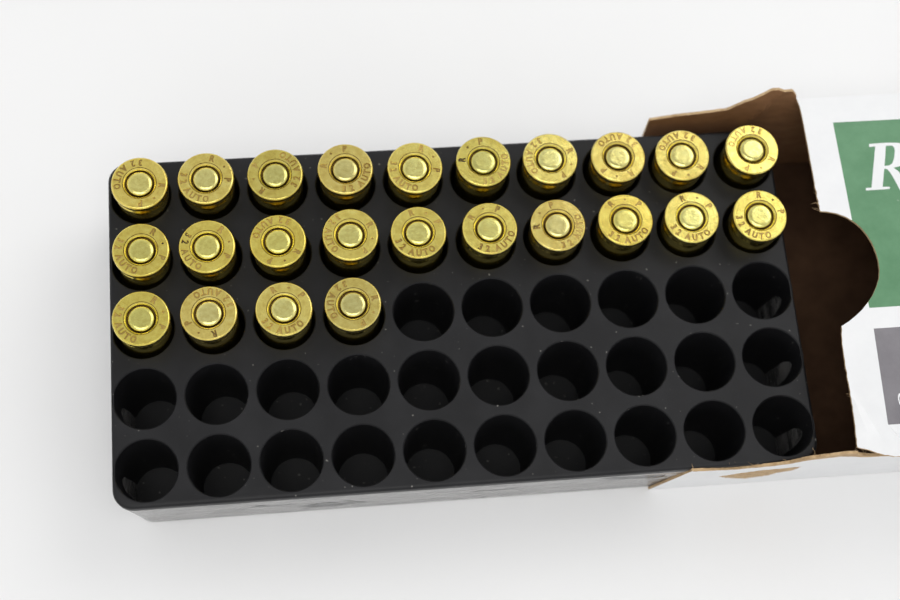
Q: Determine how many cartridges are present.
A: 24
